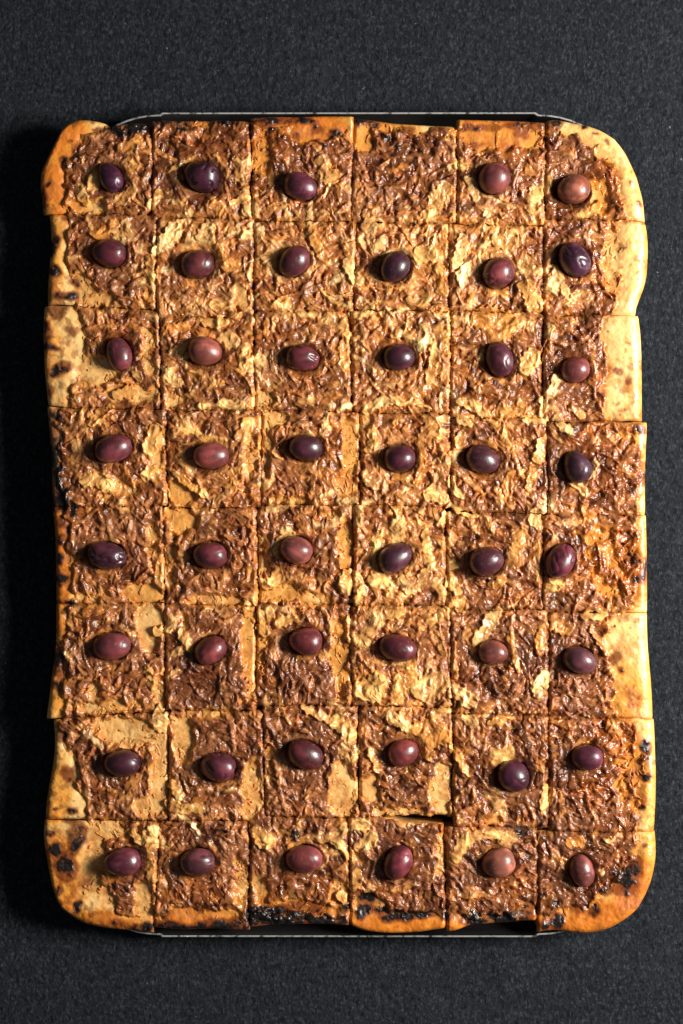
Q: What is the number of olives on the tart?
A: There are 47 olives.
